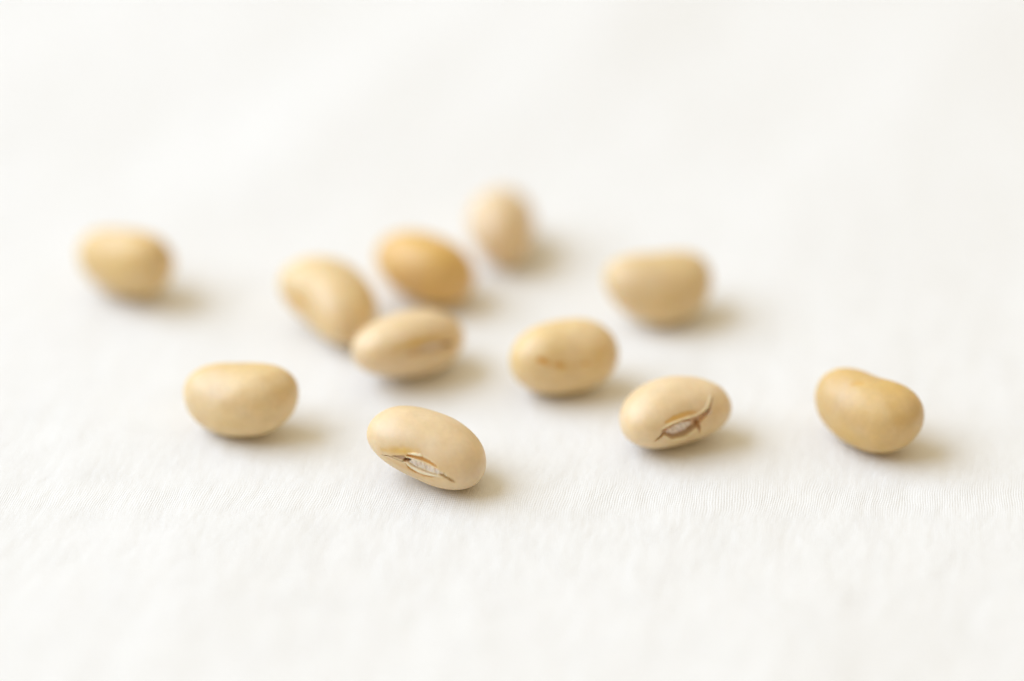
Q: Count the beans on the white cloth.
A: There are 11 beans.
